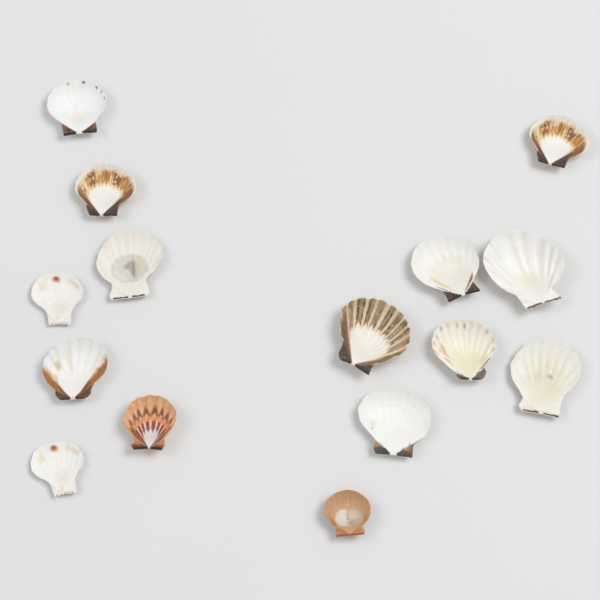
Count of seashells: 15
